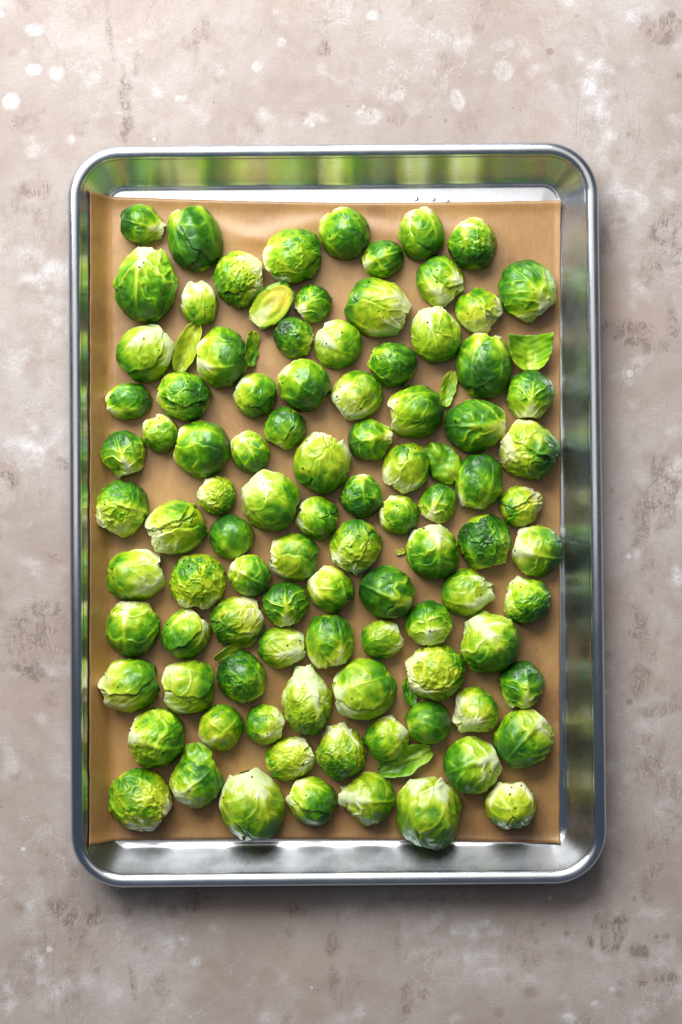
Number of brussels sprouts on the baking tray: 96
